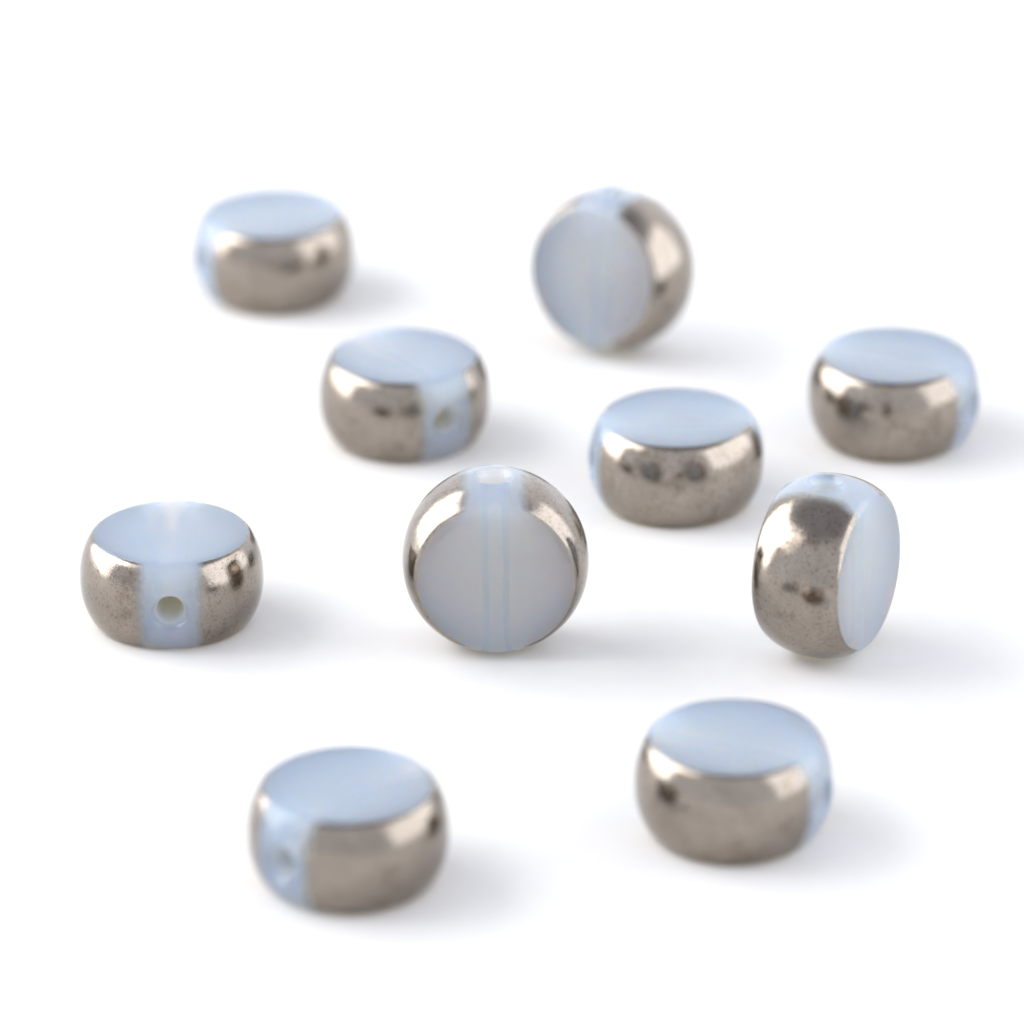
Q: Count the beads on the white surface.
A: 10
